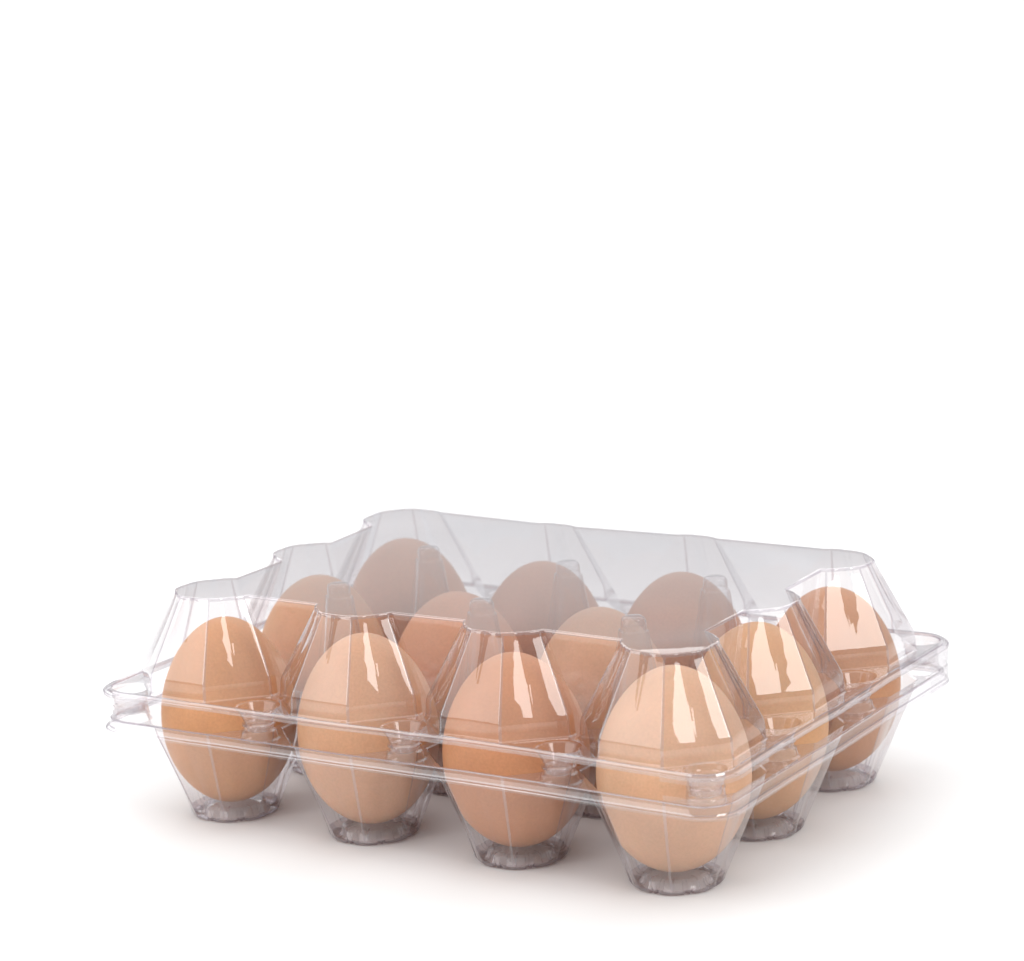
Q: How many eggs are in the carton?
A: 12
